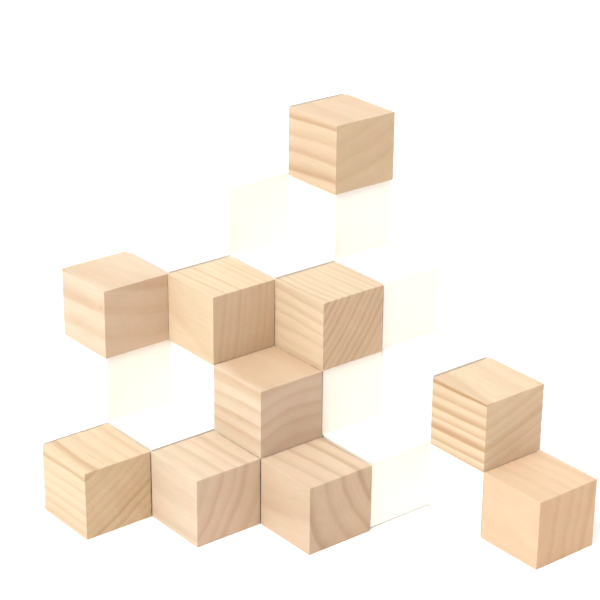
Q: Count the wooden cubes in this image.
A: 10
